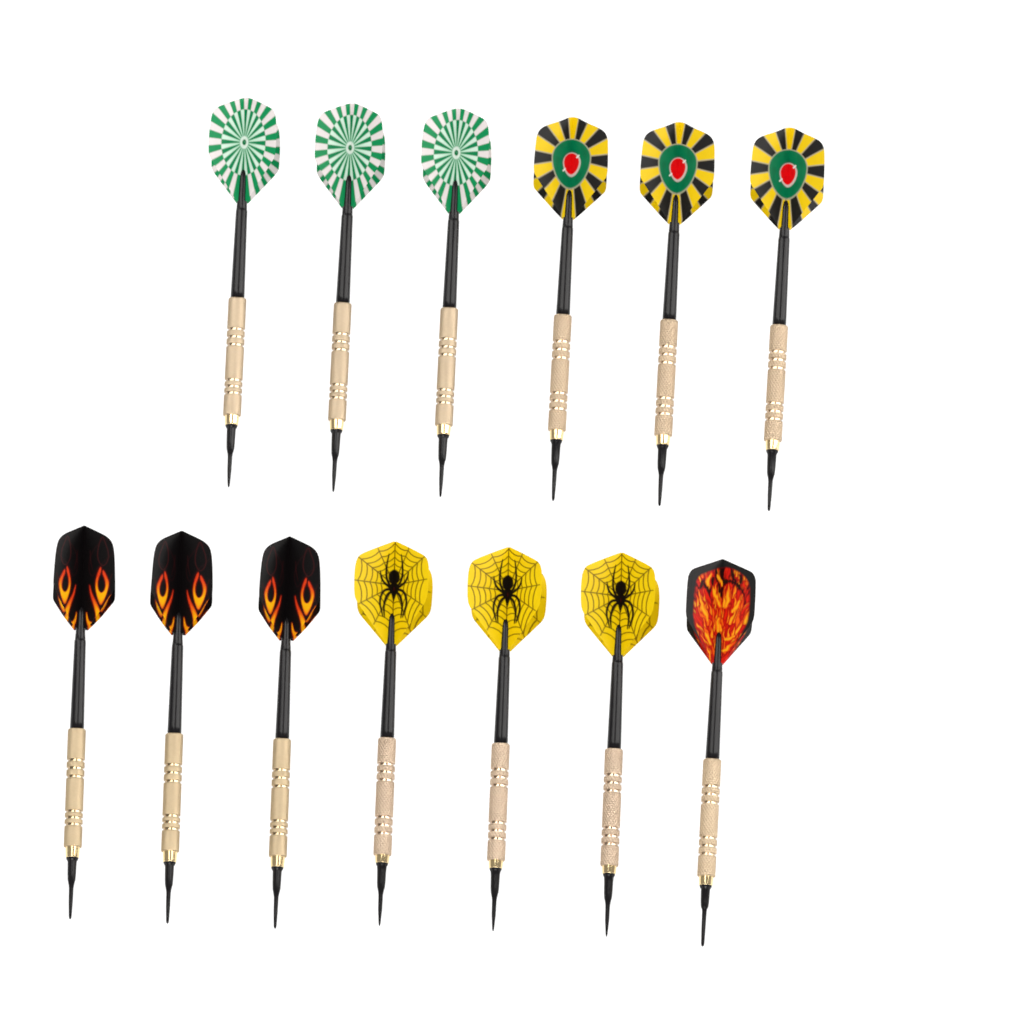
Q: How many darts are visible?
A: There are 13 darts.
